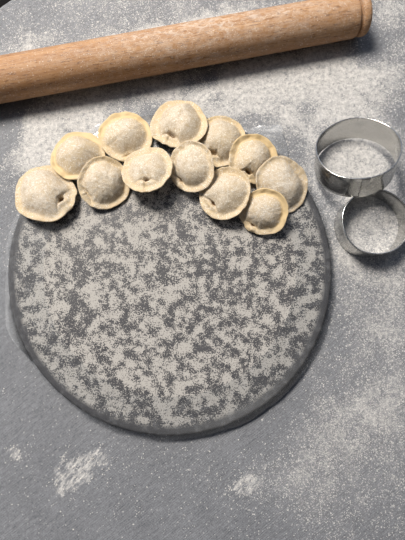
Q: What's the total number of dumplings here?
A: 12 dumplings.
